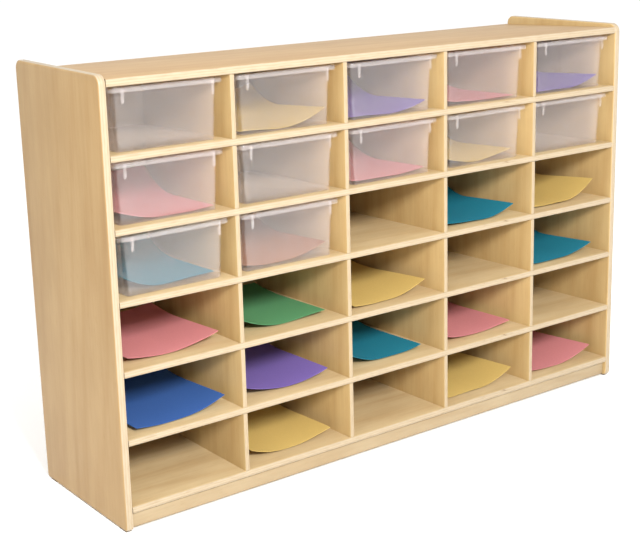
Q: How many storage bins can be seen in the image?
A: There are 12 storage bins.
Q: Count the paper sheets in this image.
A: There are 22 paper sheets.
